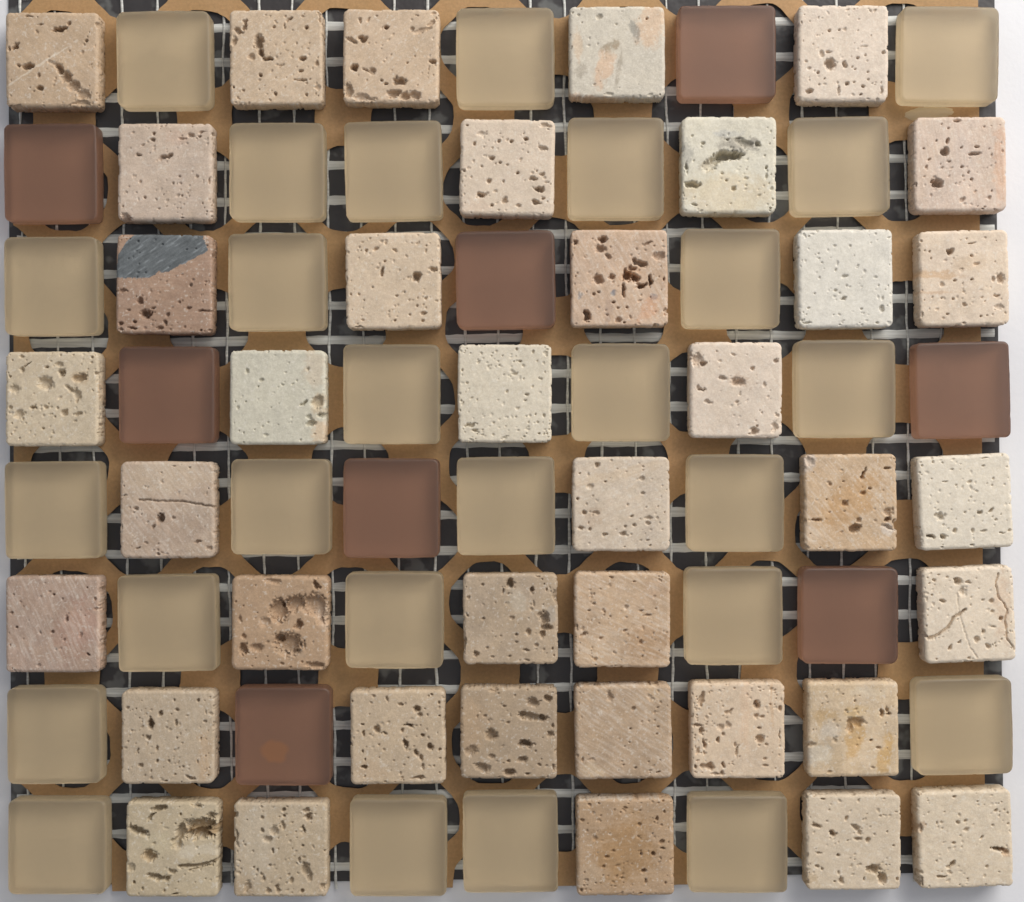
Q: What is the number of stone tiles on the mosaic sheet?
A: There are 38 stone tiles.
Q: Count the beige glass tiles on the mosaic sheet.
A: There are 26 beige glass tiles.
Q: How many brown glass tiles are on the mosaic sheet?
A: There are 8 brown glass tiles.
